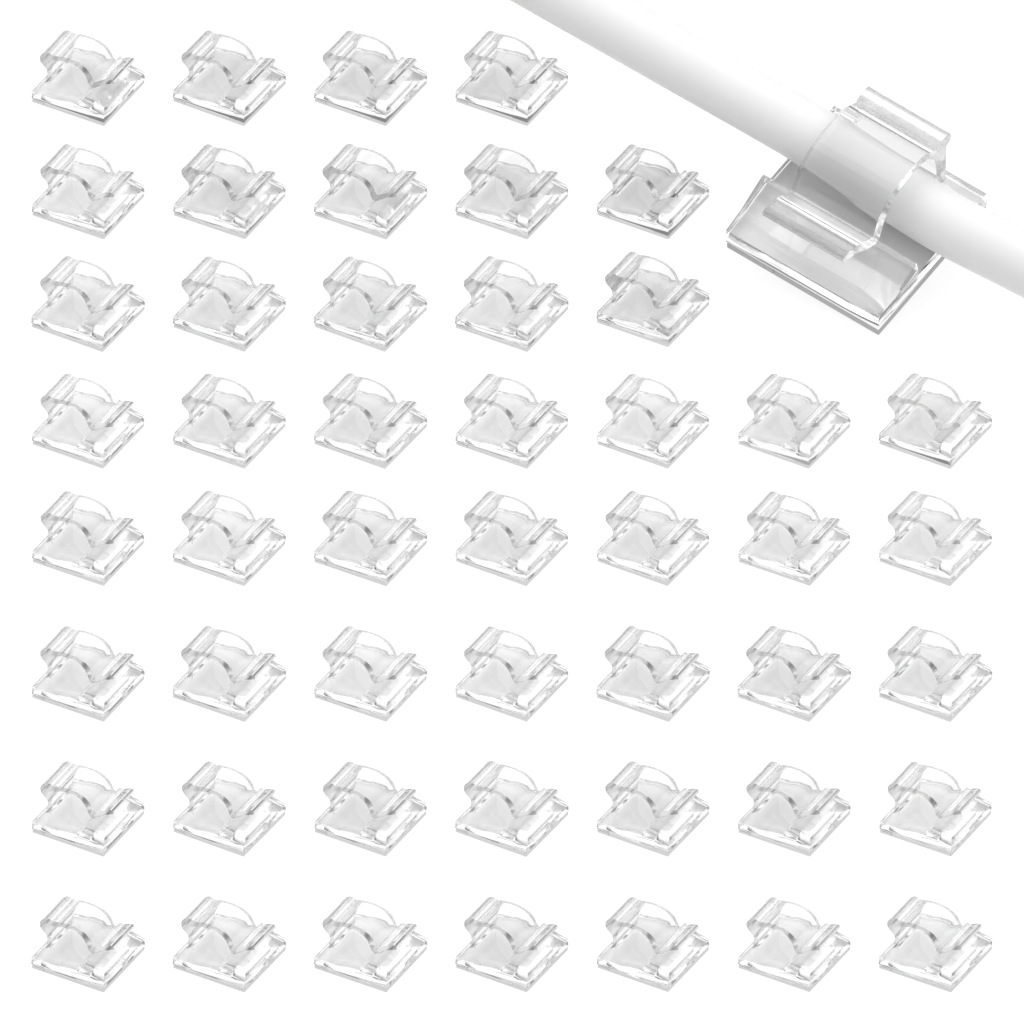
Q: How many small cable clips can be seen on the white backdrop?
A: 49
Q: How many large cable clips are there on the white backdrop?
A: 1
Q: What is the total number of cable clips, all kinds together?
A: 50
